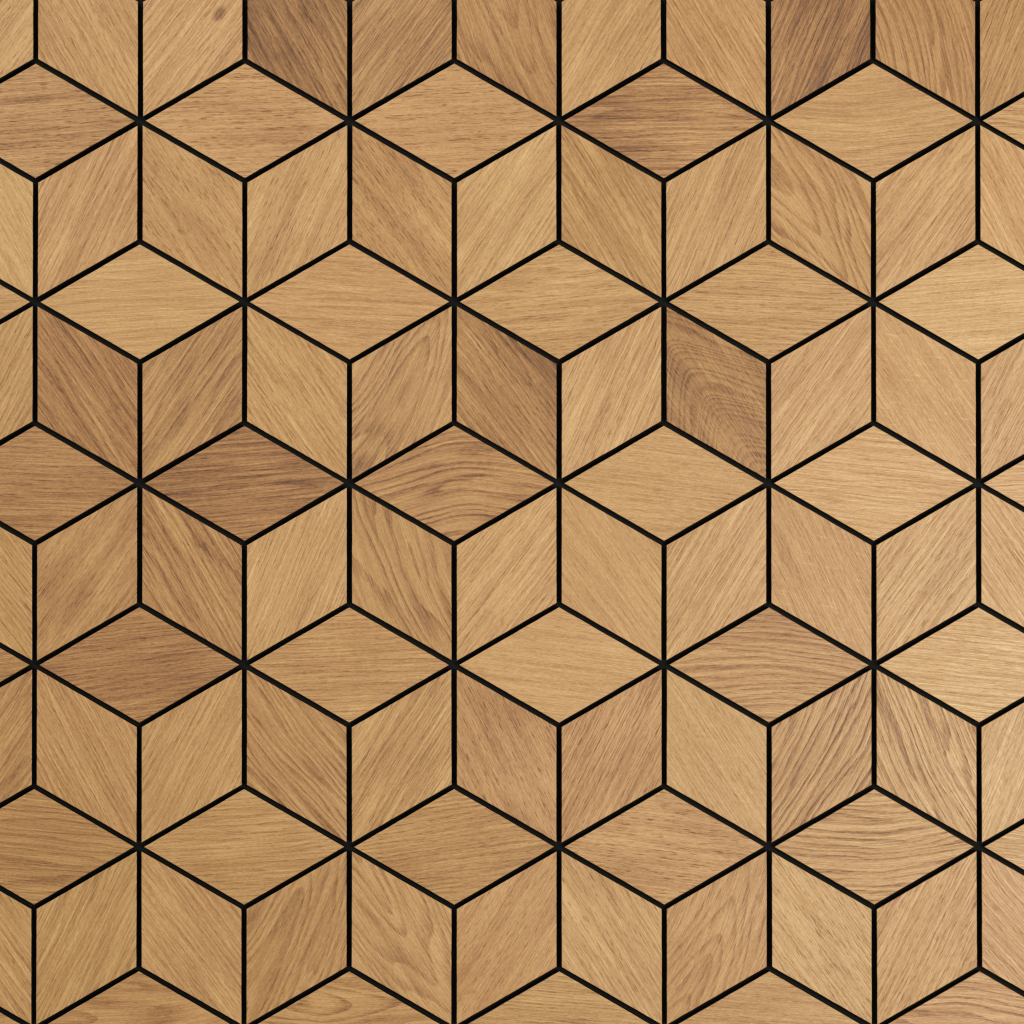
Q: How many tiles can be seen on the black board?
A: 102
